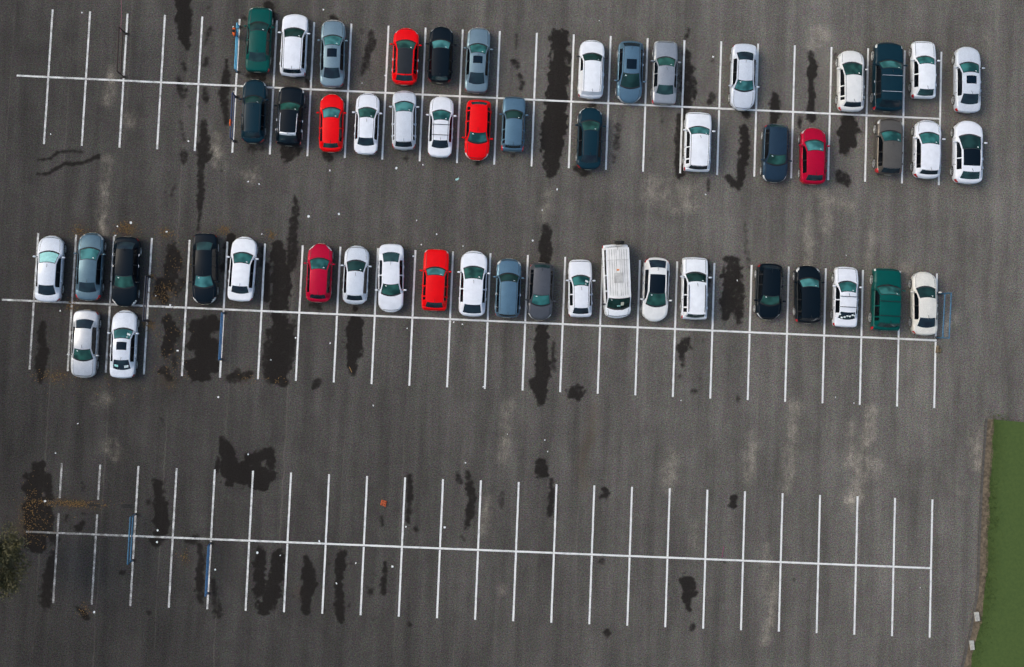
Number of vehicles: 52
